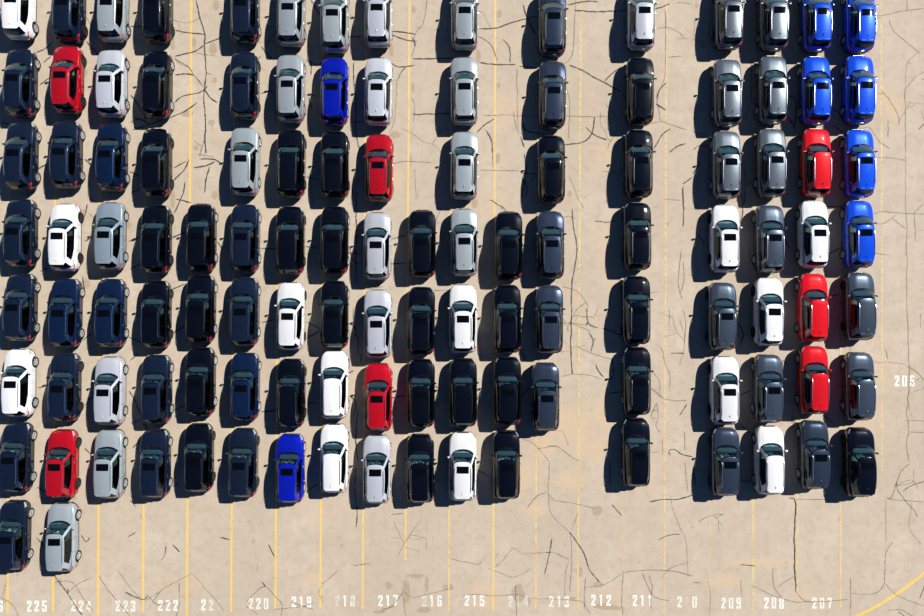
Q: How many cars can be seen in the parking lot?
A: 118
